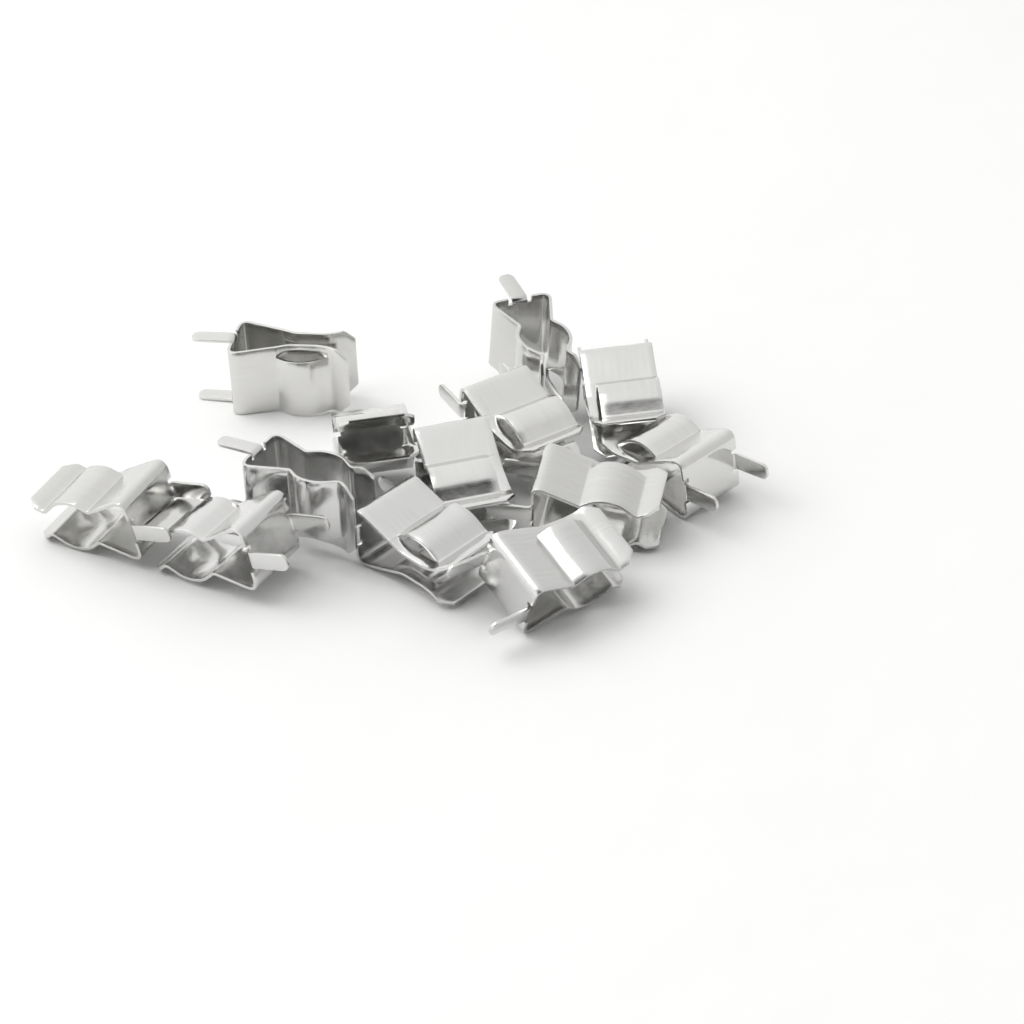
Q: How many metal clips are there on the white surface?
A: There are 13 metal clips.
